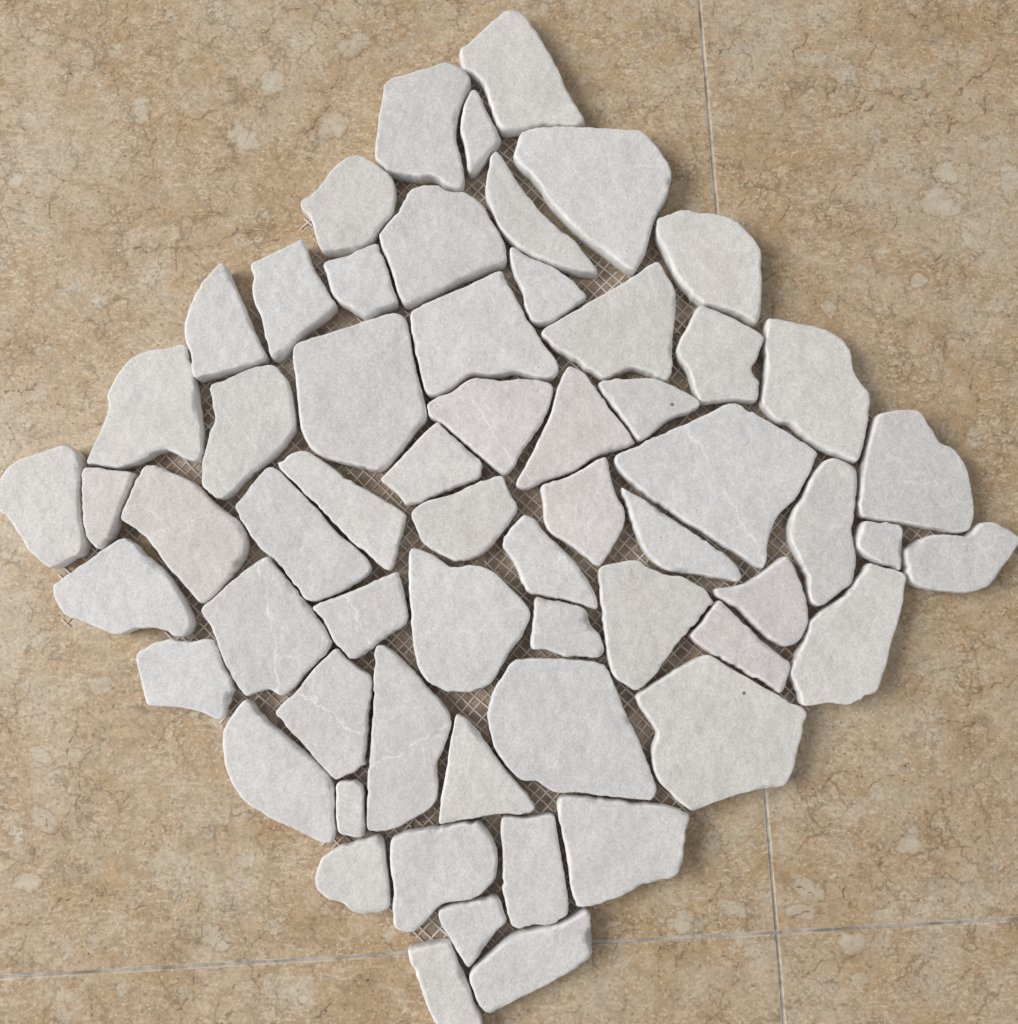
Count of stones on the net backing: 61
